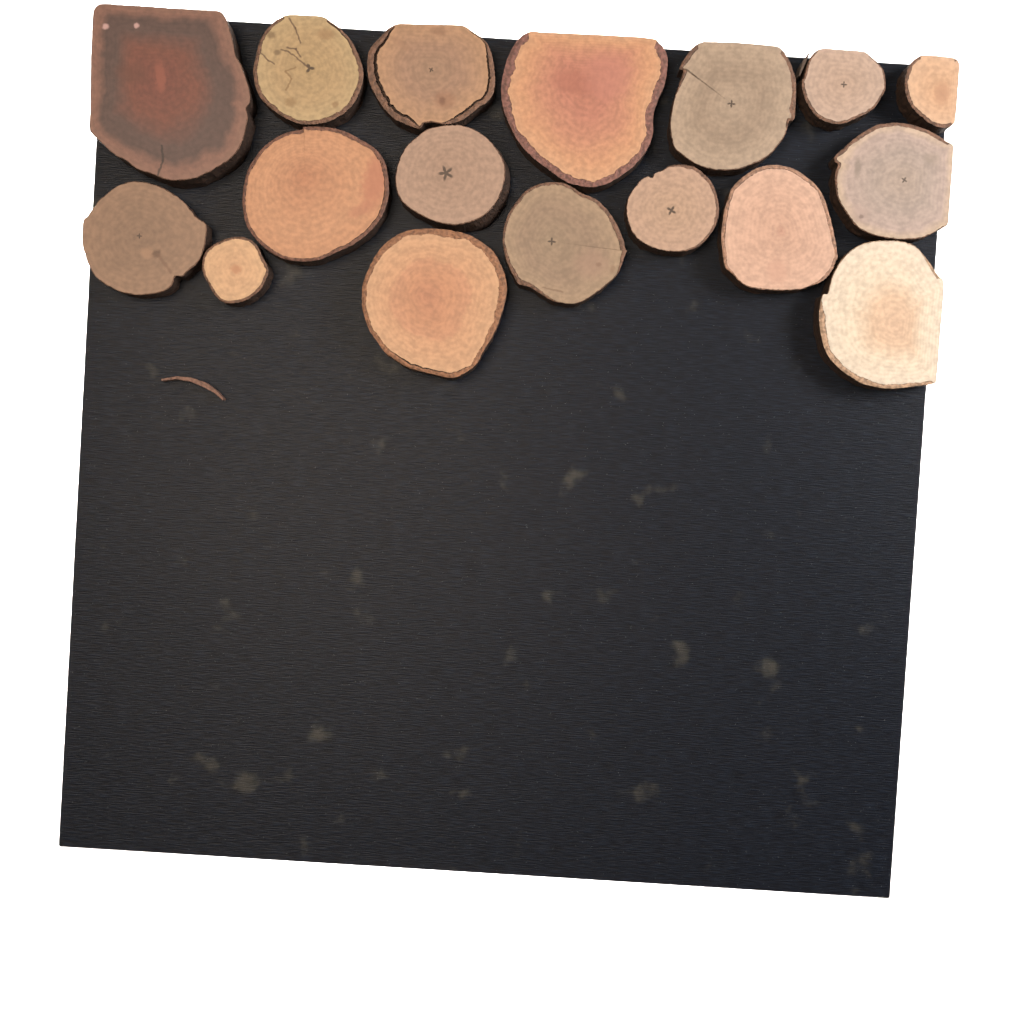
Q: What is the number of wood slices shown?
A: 17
